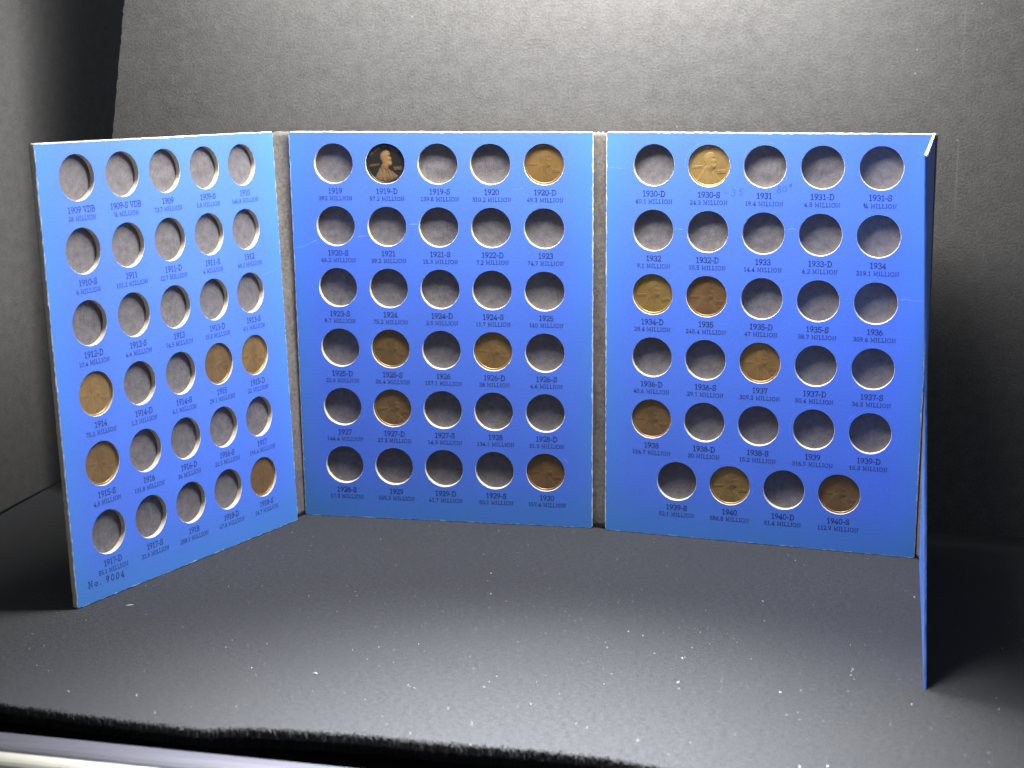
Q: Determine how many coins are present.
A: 18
